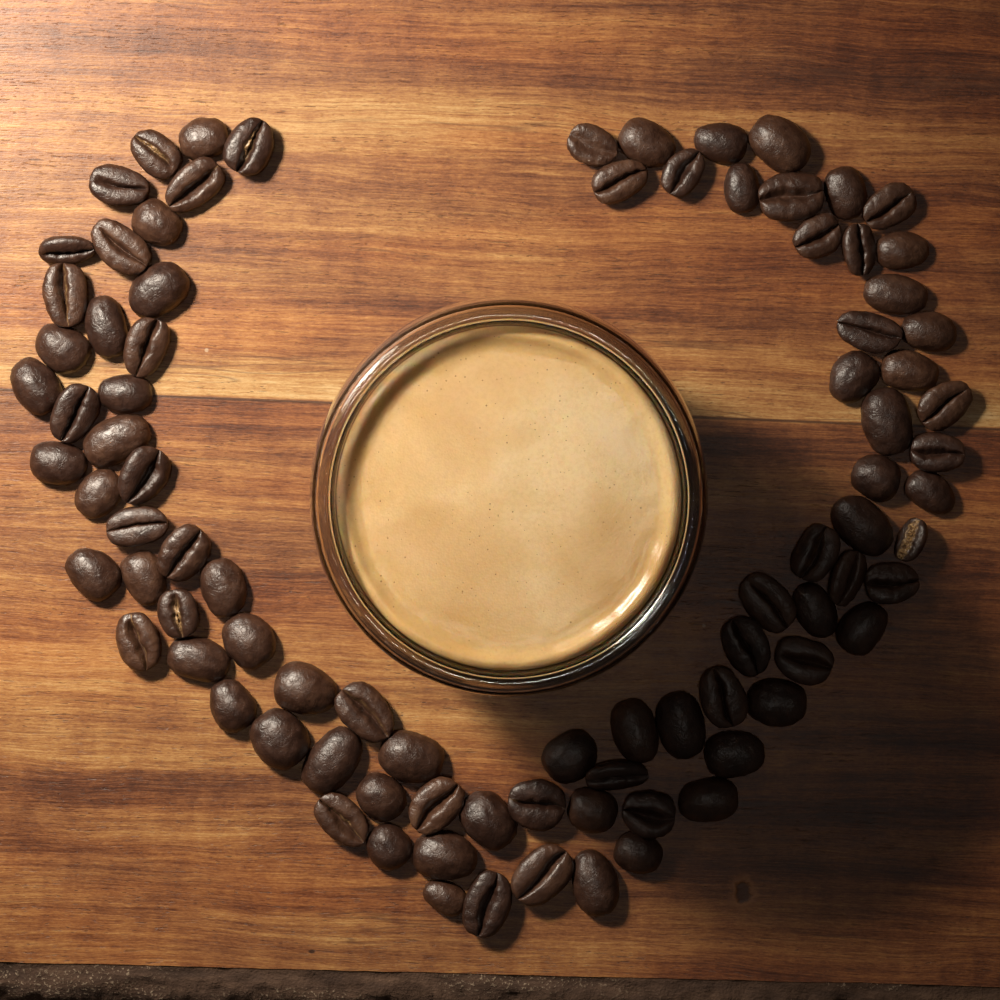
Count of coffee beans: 90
